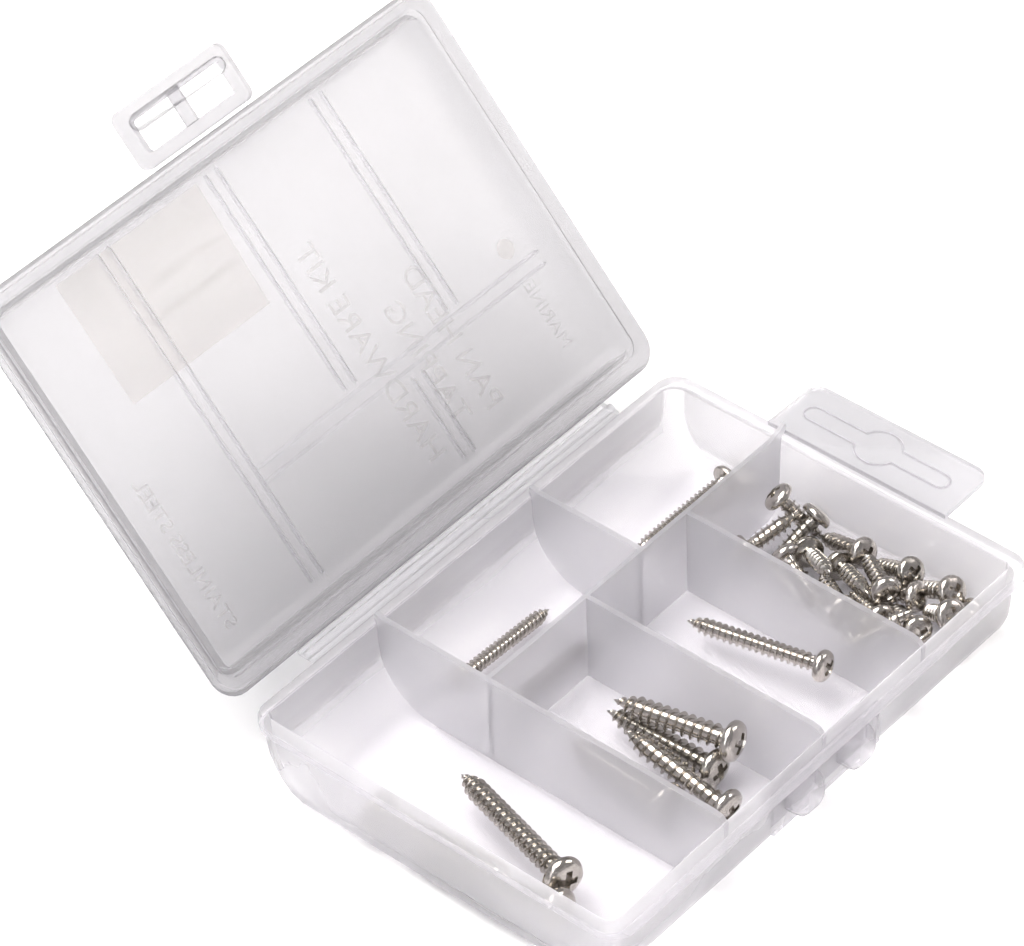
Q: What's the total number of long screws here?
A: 11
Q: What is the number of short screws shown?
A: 17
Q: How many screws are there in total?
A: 28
